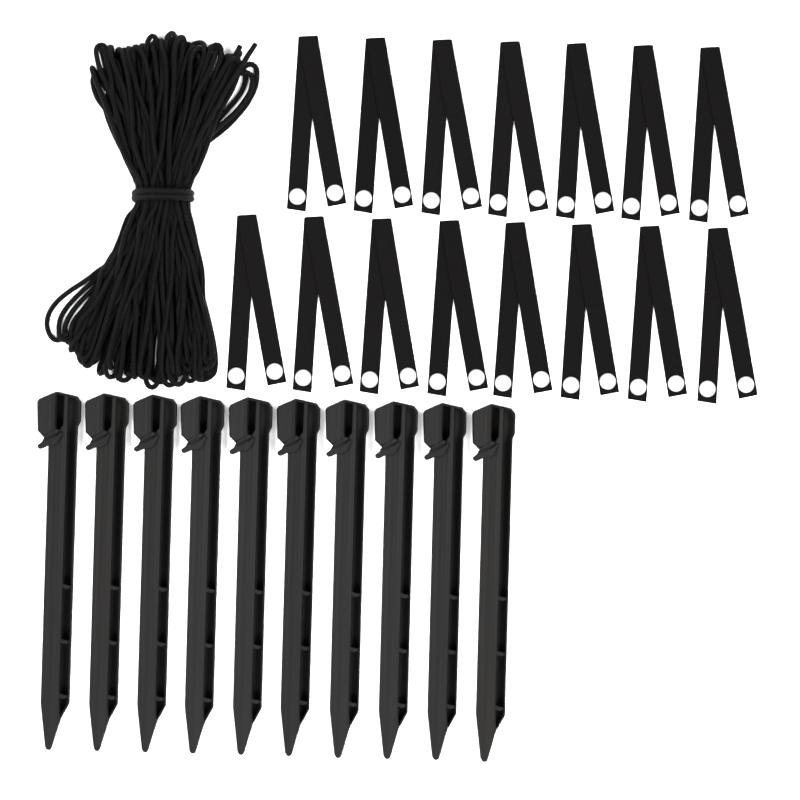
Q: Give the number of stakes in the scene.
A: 10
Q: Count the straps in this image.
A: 15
